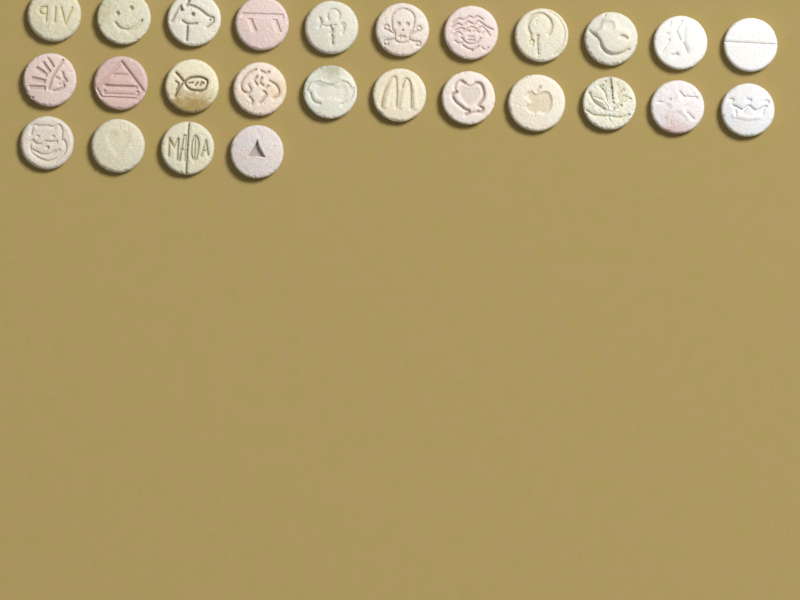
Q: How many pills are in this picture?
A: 26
